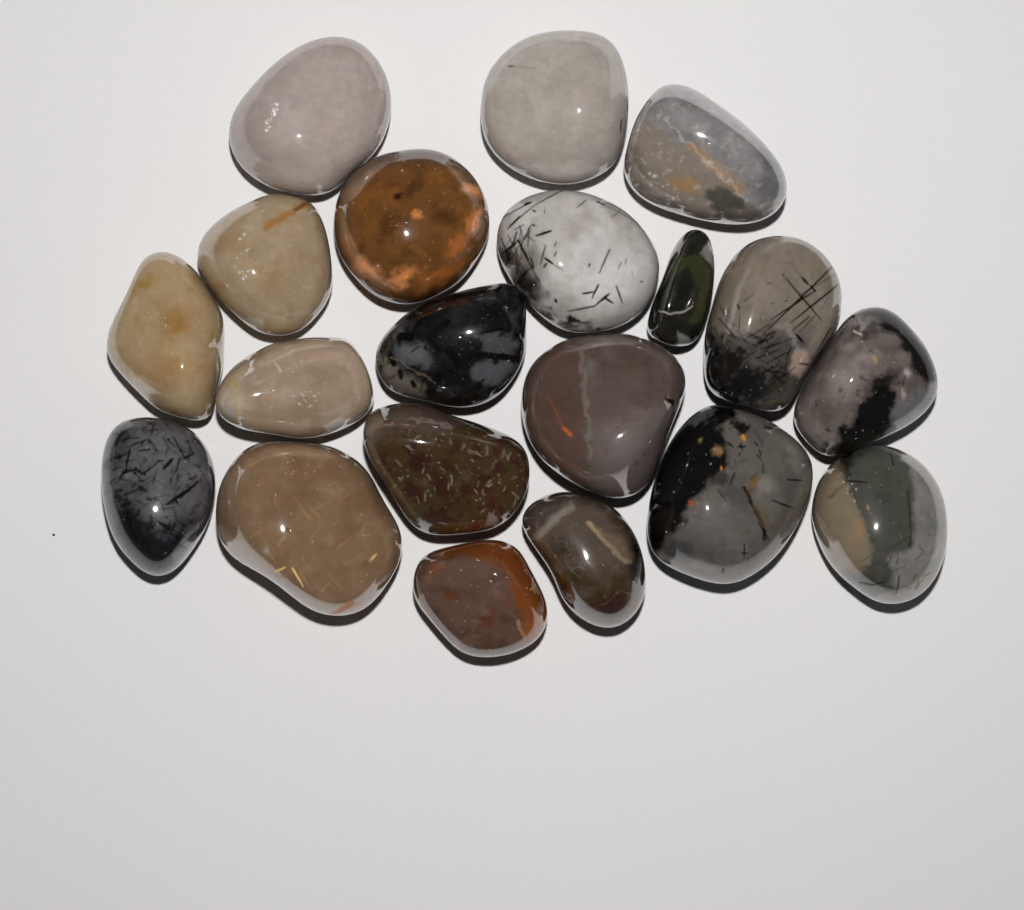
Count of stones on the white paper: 20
